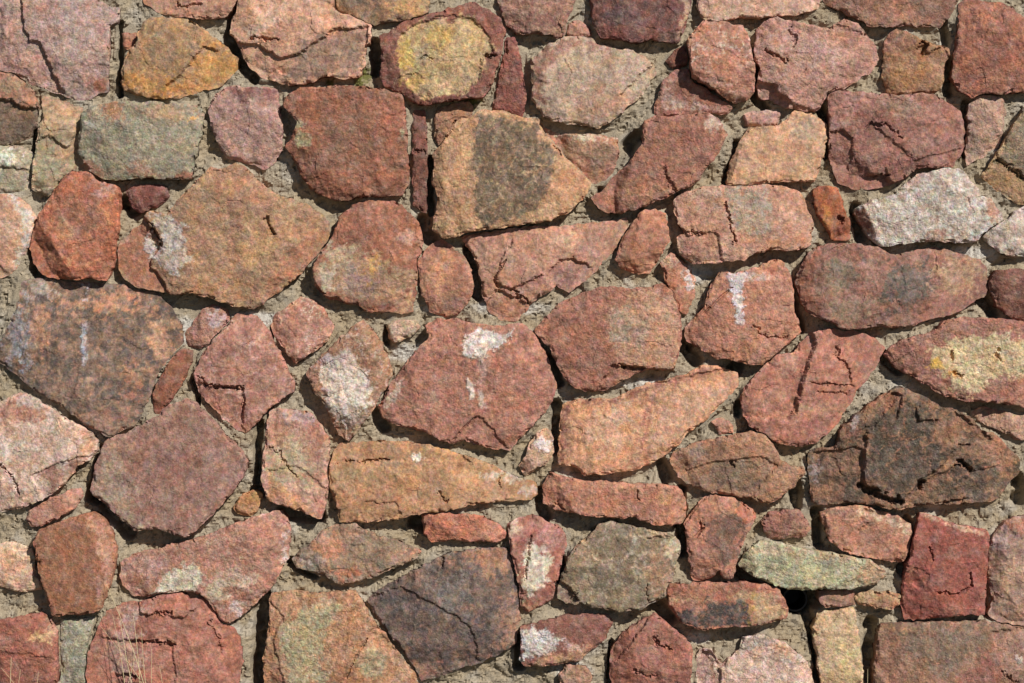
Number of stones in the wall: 103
